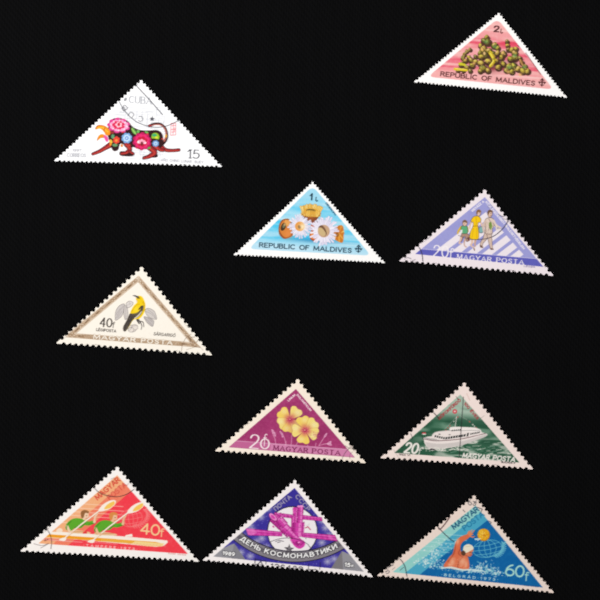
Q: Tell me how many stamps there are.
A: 10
